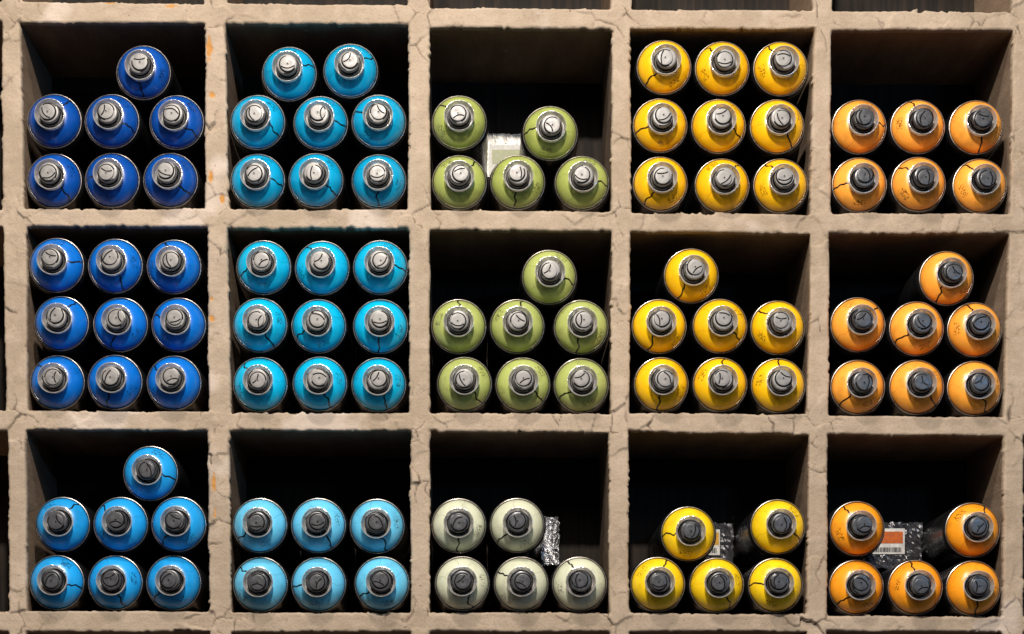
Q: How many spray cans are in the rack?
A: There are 102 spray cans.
